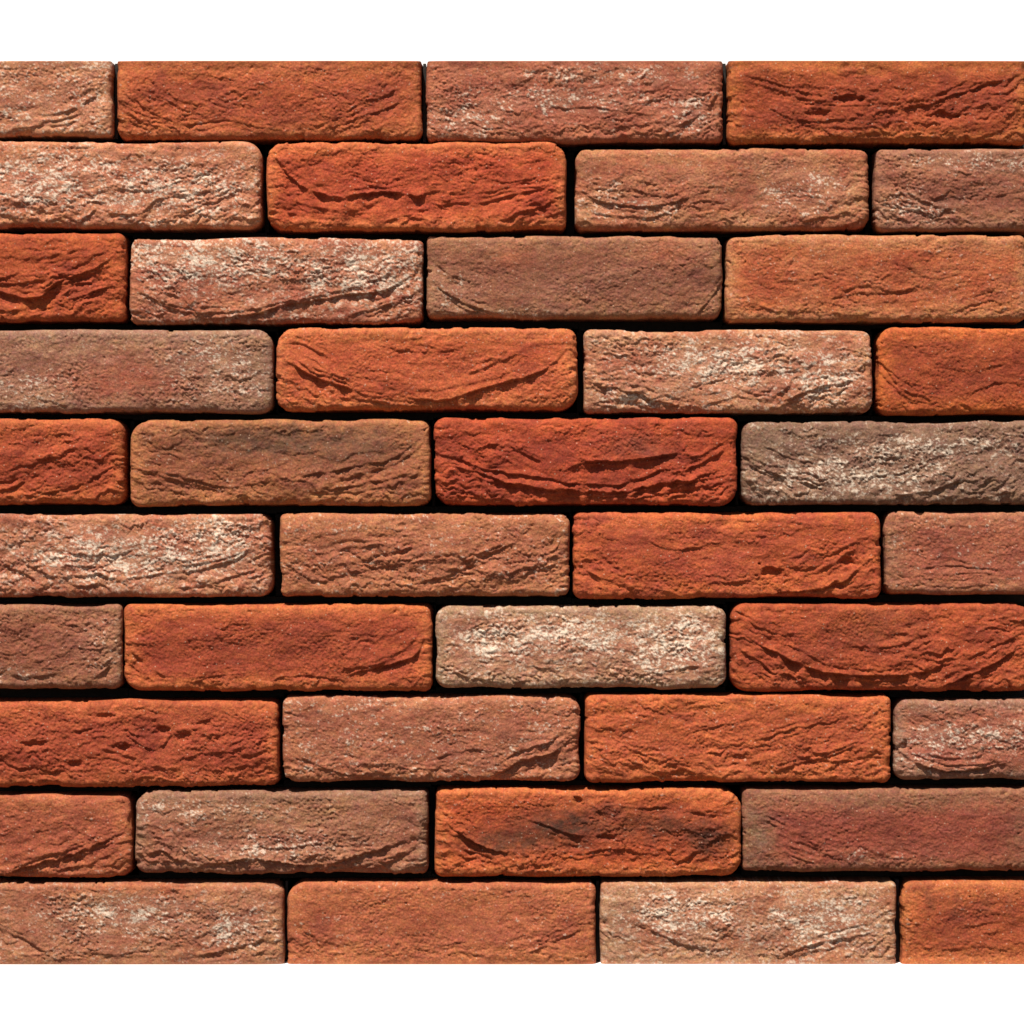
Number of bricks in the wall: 40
